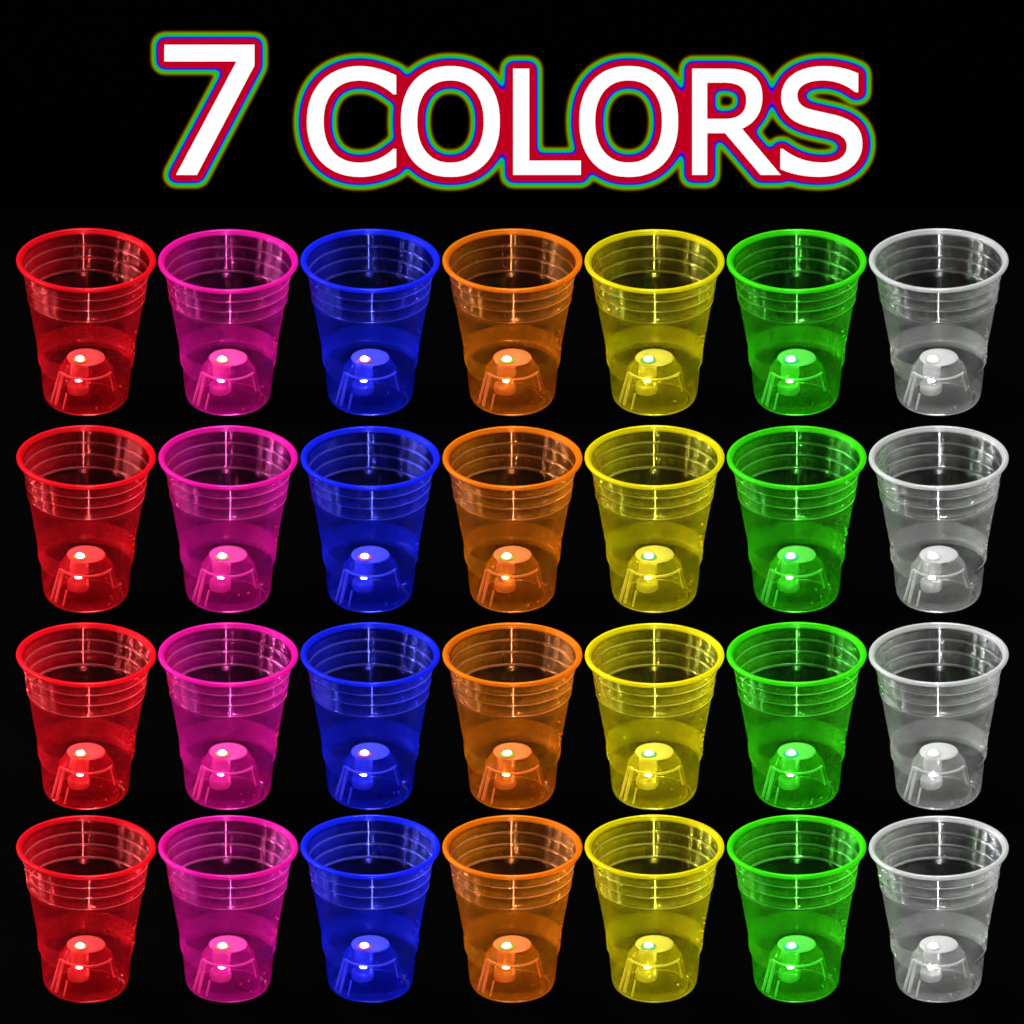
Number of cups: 28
